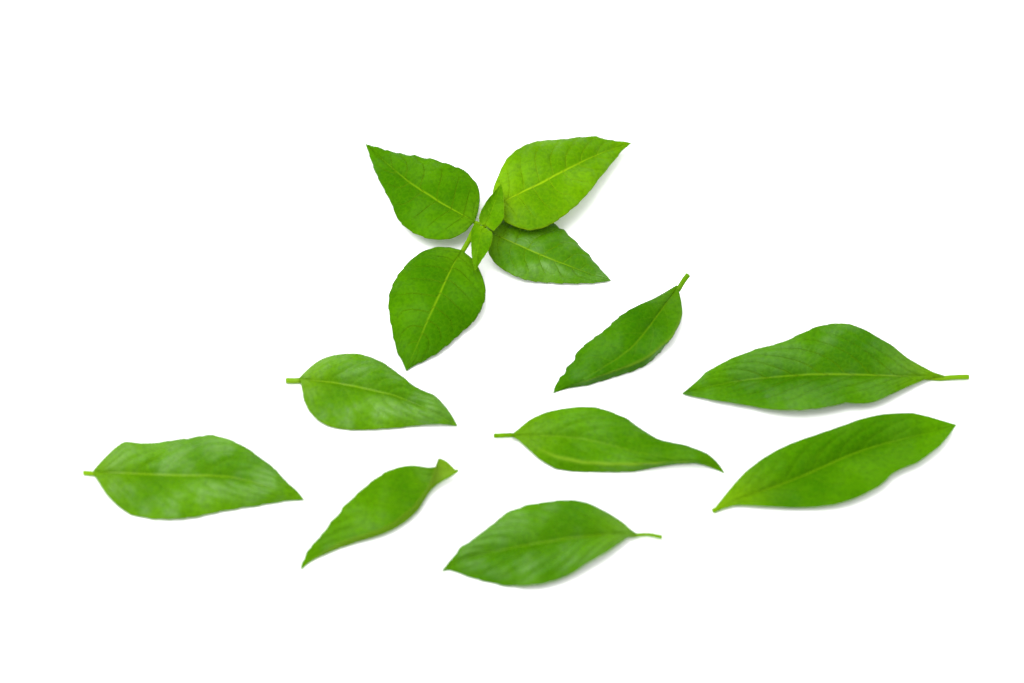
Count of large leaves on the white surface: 12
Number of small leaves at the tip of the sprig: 2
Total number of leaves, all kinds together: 14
